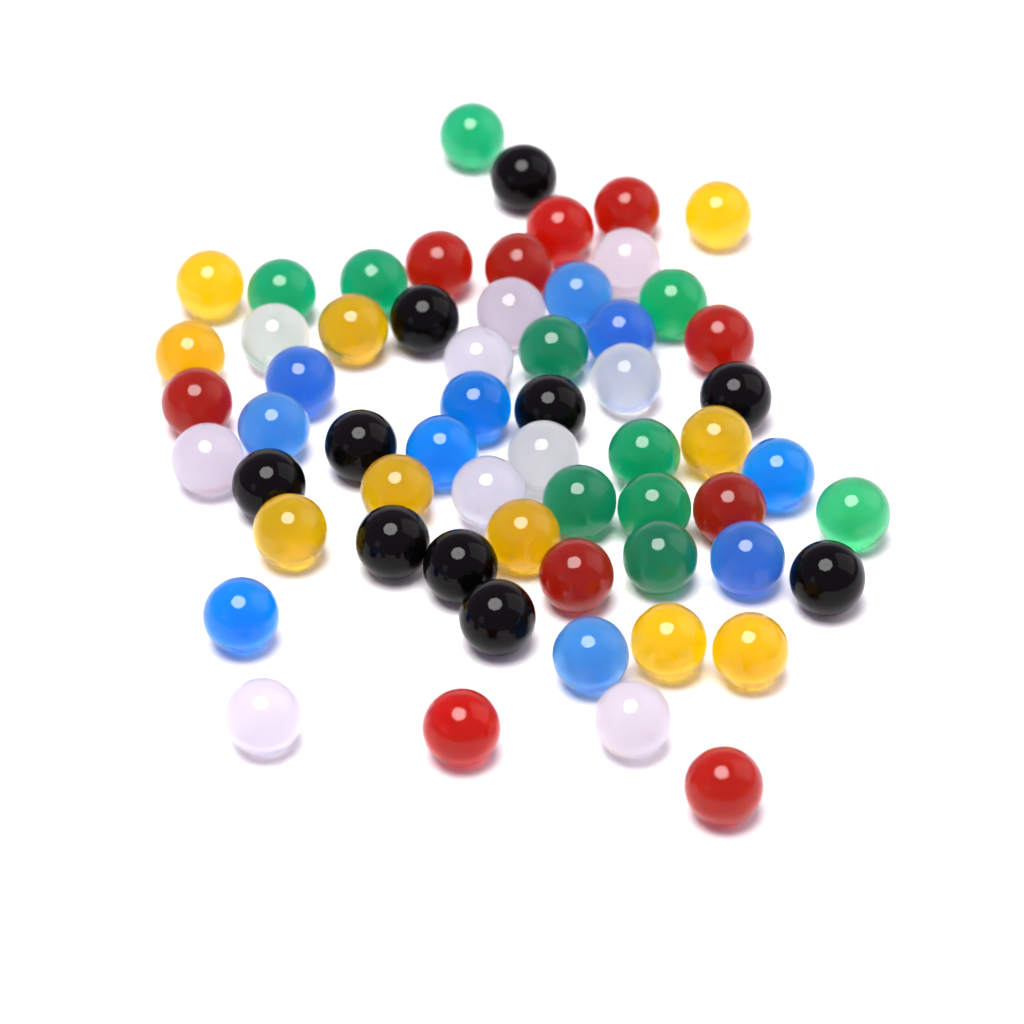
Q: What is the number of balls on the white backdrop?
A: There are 60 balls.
